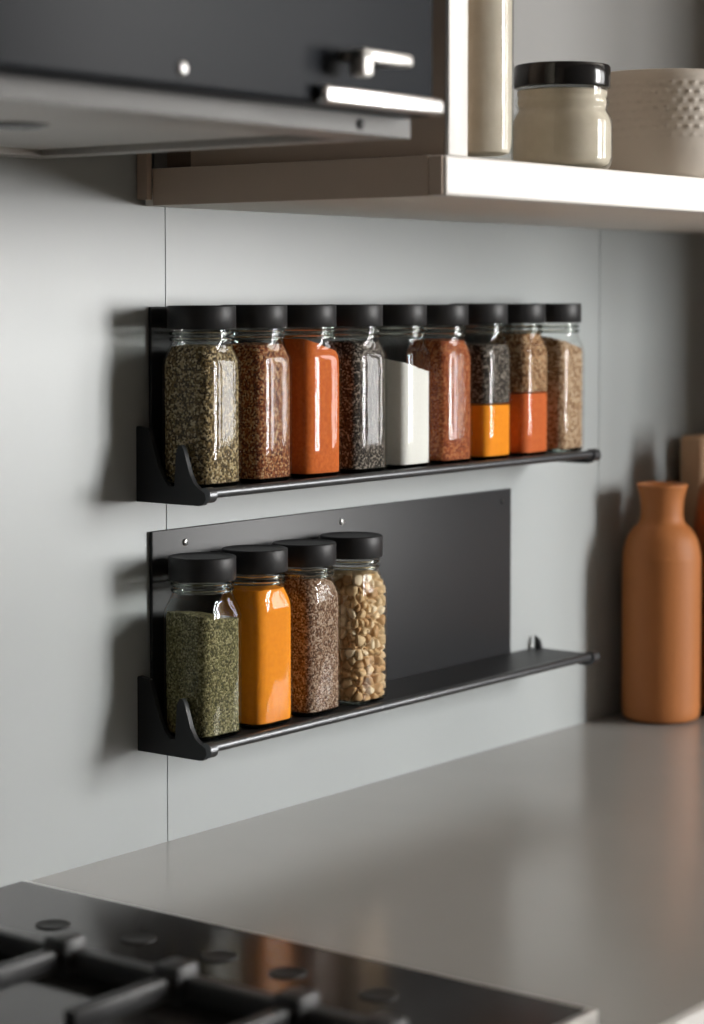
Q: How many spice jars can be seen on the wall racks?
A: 13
